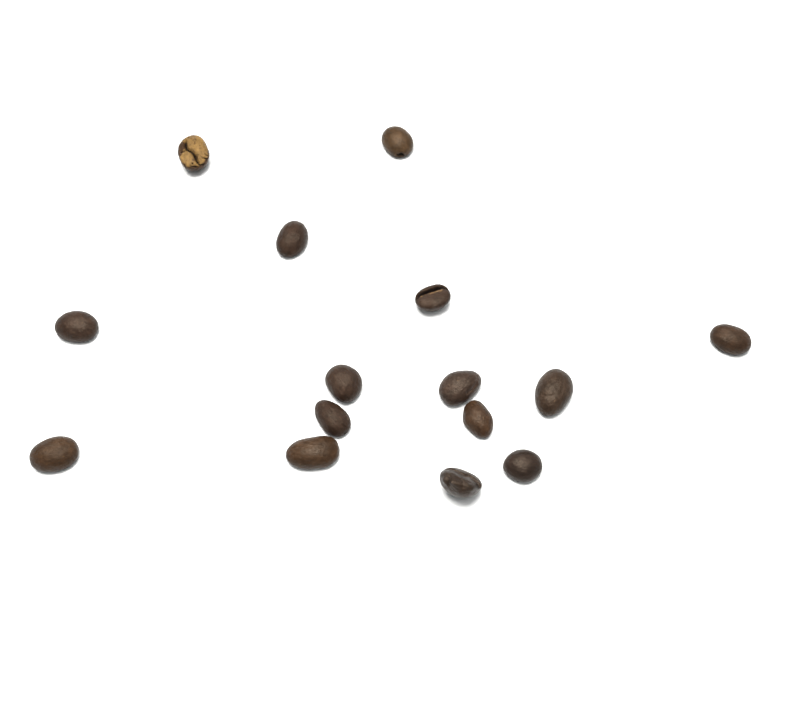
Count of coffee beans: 15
